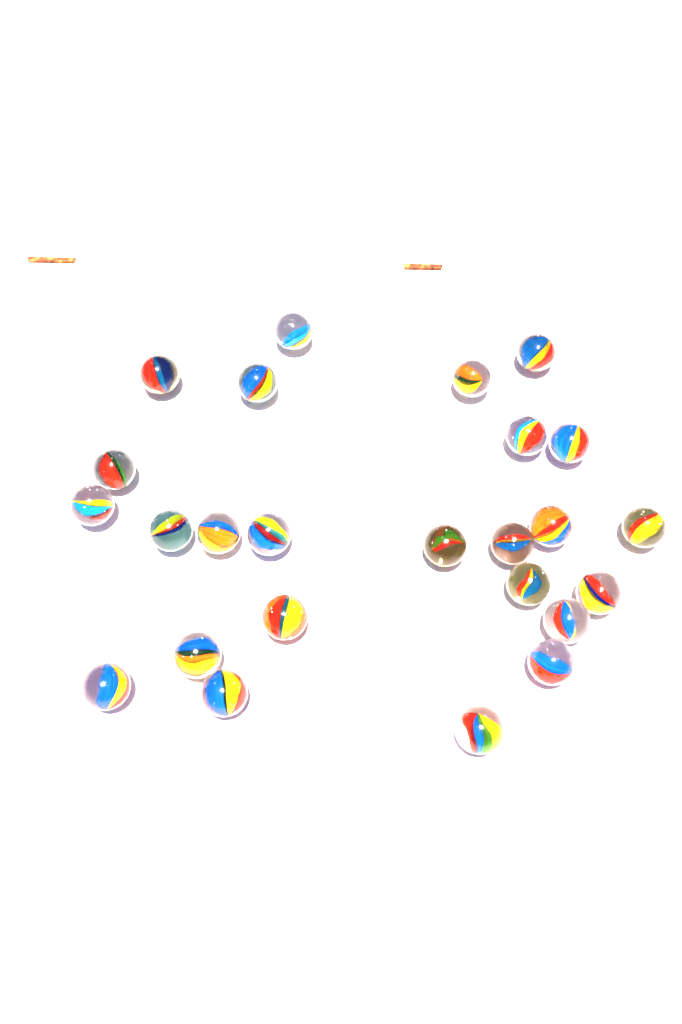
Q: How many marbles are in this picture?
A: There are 25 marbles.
